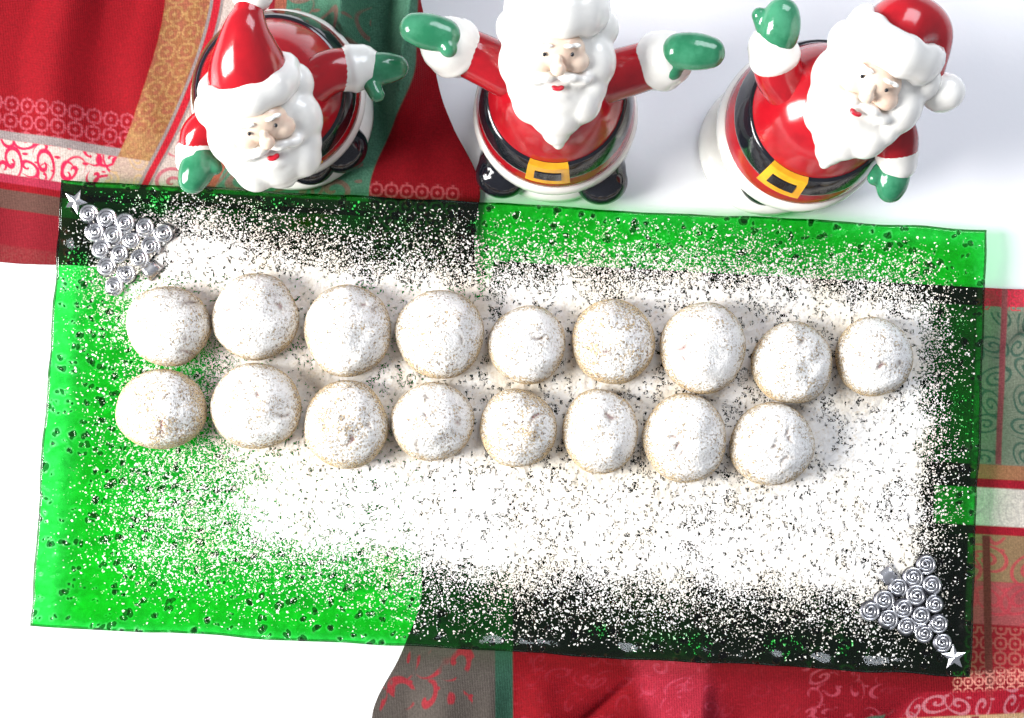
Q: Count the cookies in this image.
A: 17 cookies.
